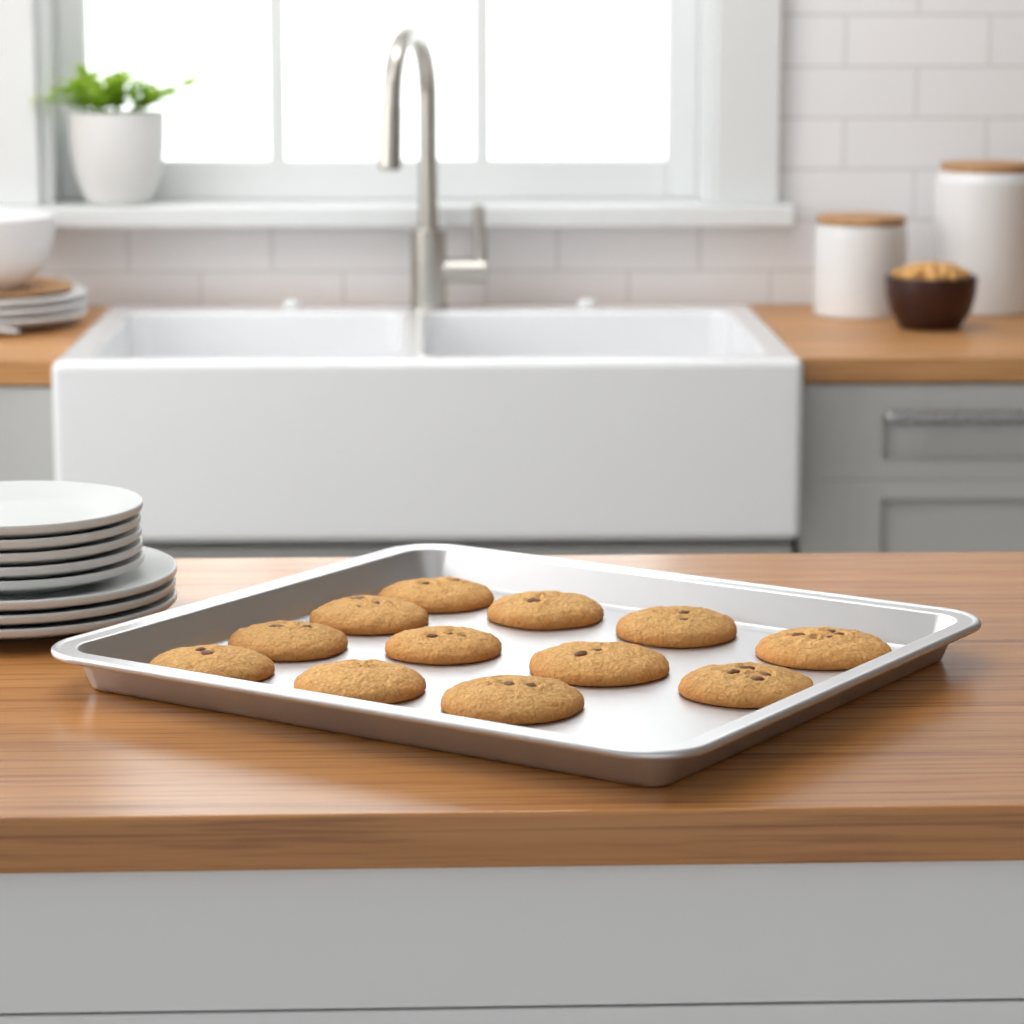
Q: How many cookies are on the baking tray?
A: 12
